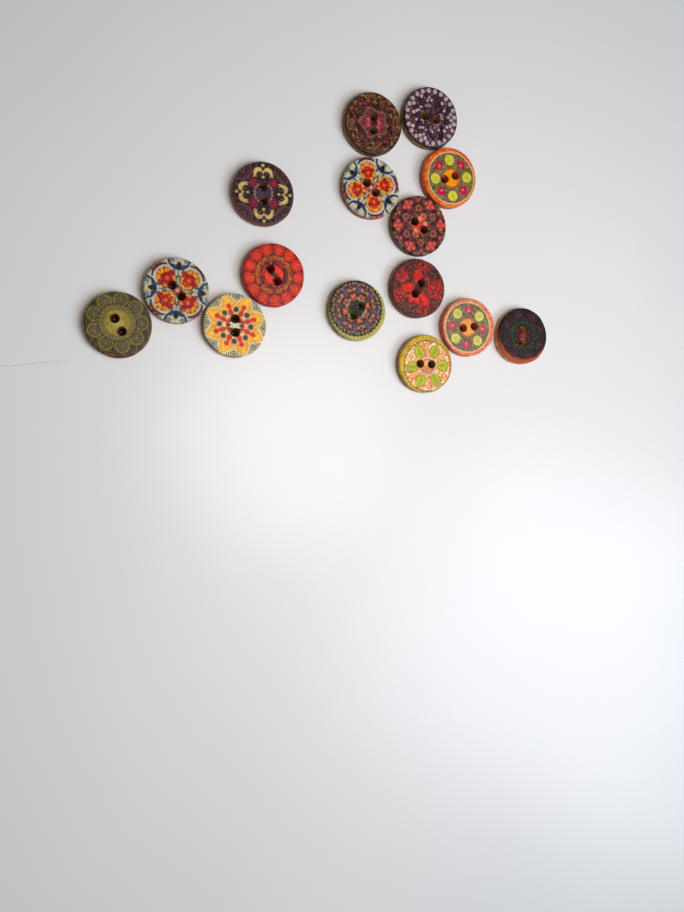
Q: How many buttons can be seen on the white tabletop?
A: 15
